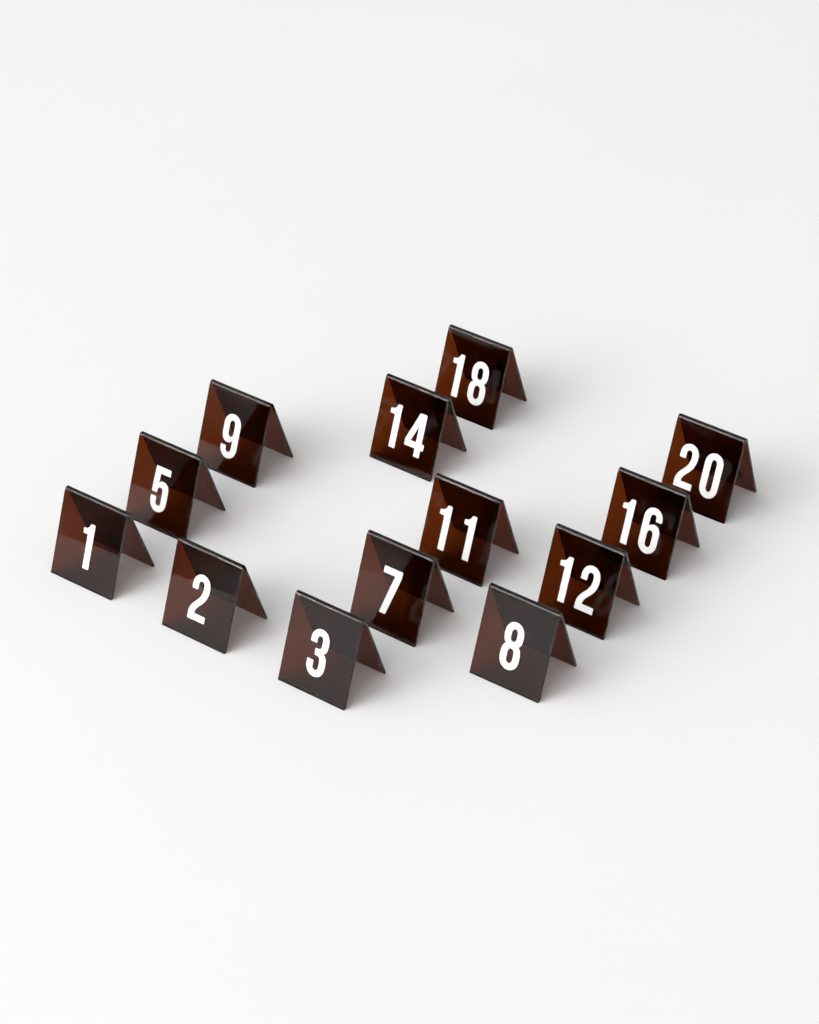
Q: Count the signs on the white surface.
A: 13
